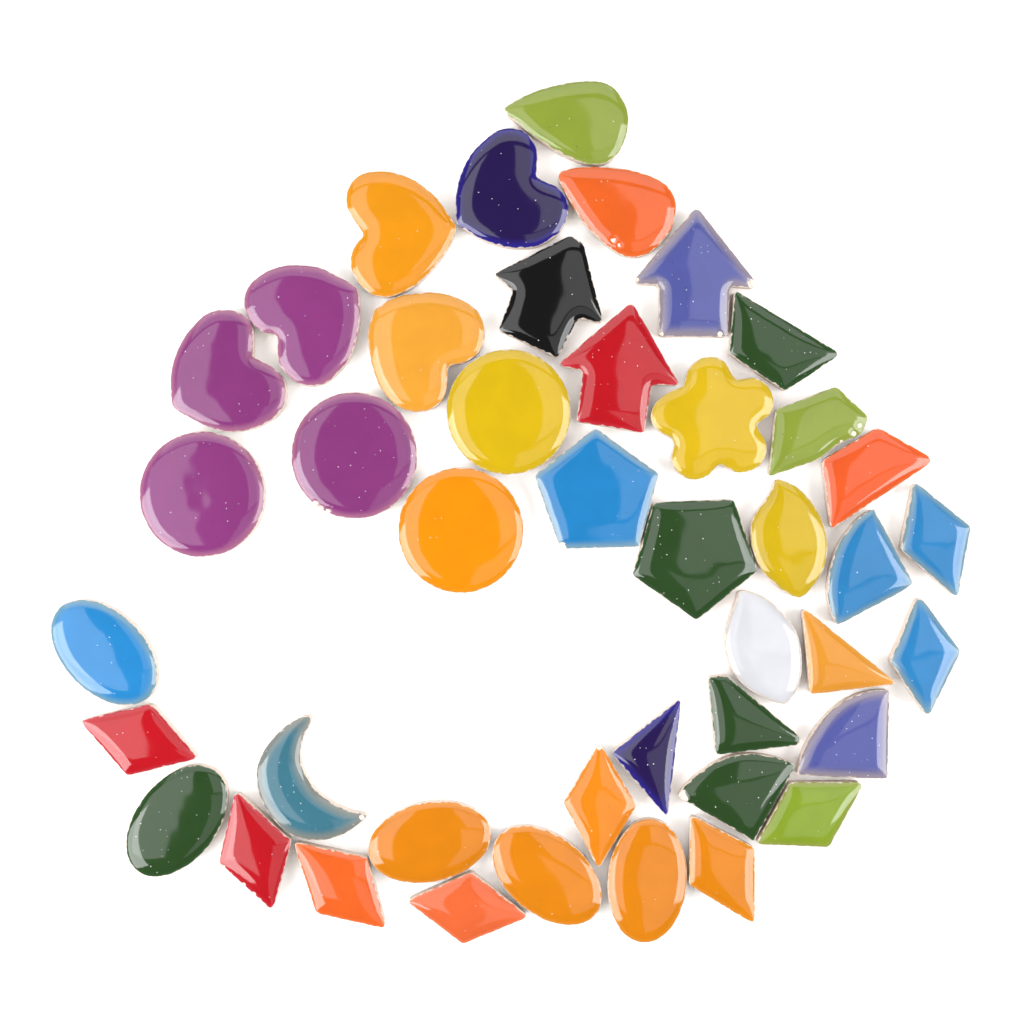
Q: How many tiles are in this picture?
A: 43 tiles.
